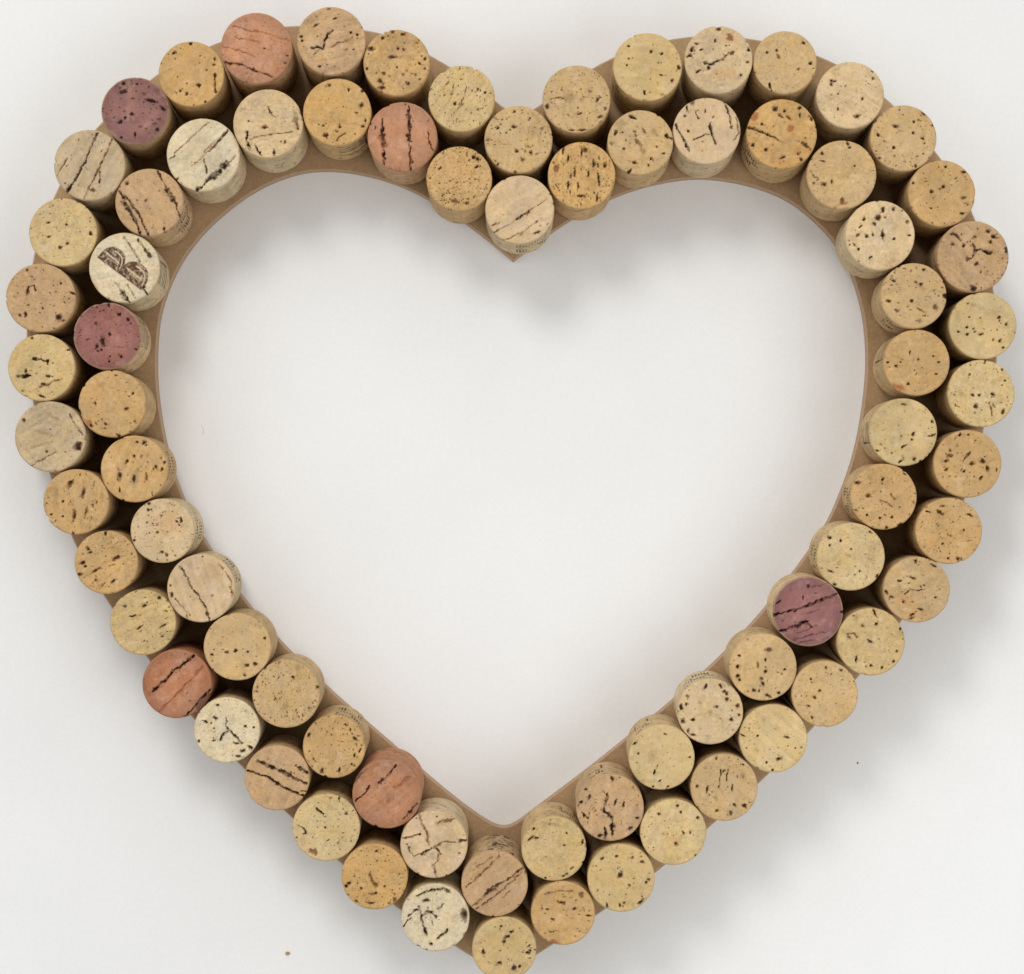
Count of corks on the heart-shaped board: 78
